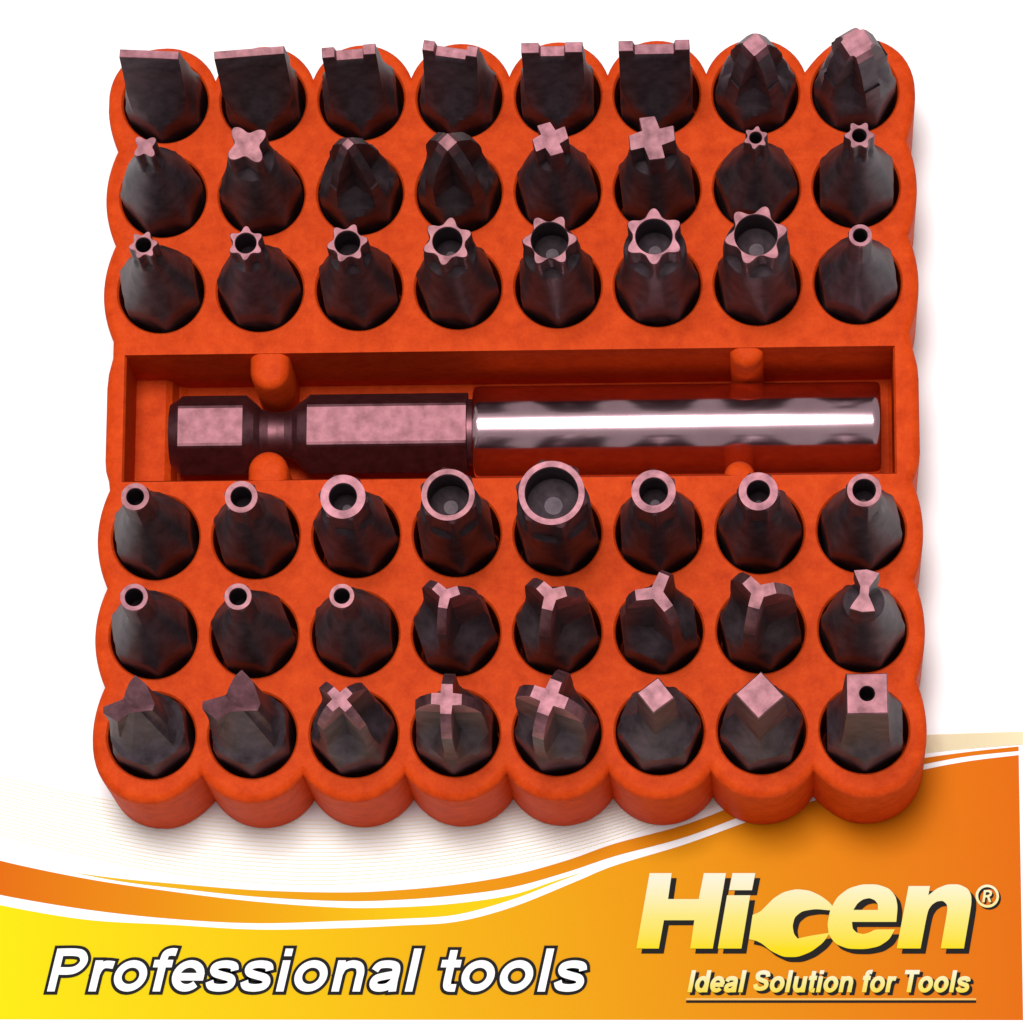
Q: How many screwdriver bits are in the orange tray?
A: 48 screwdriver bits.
